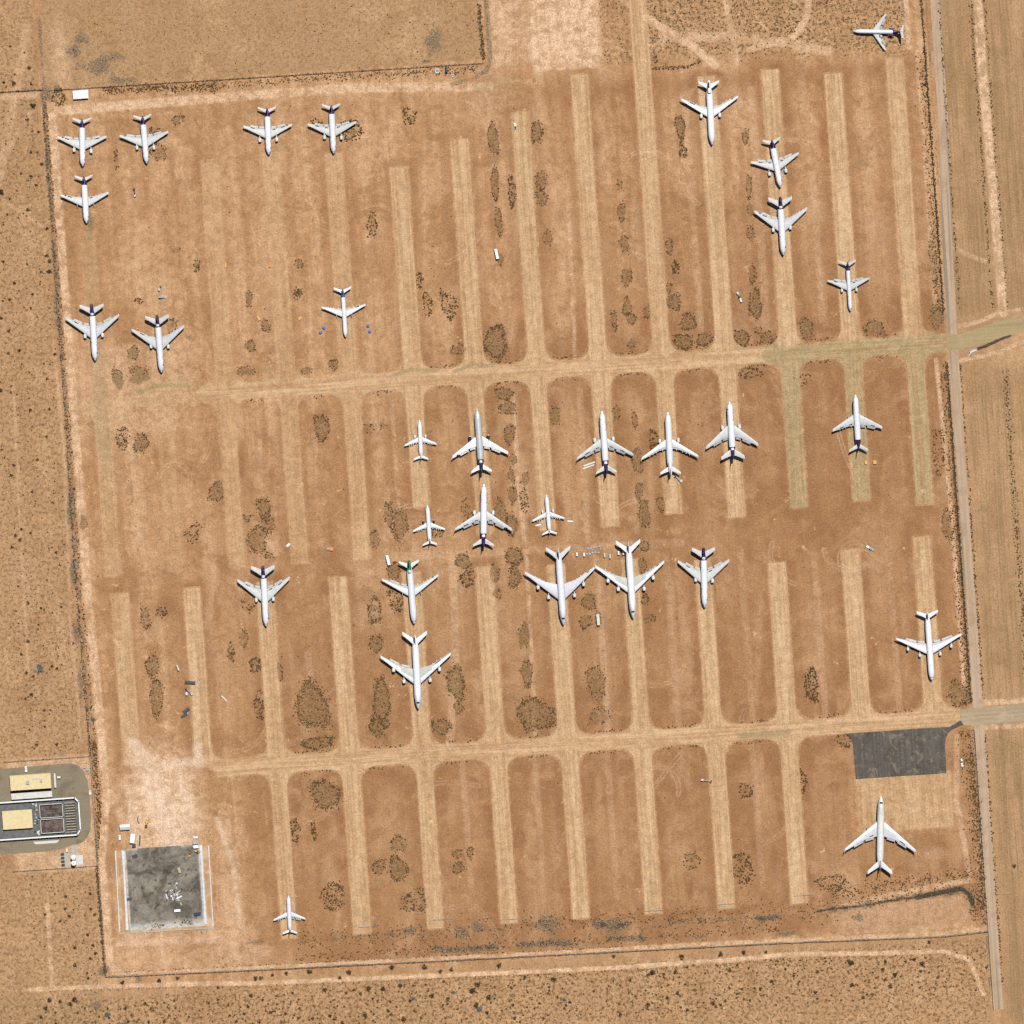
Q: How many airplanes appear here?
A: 31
